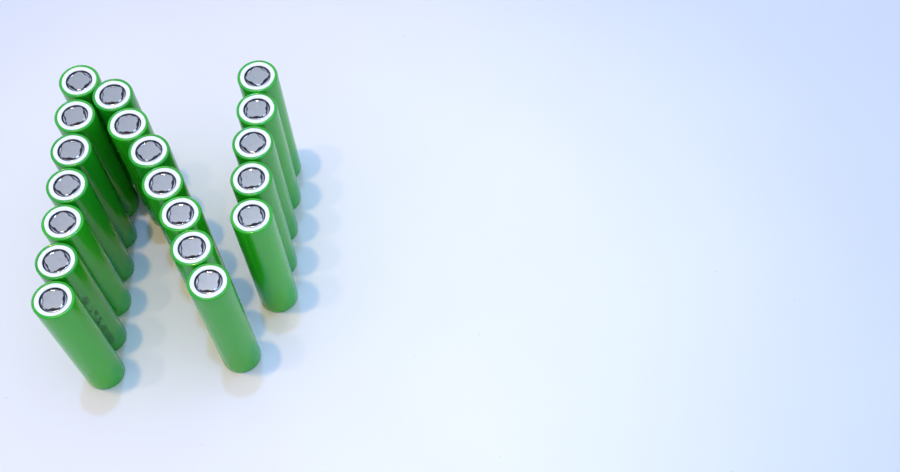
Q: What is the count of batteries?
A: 19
